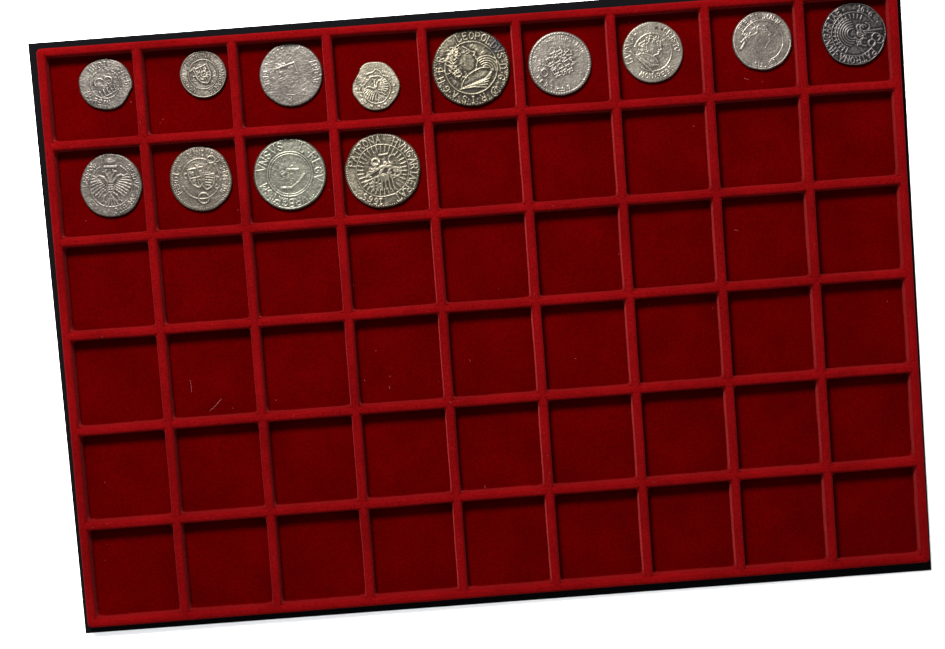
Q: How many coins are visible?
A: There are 13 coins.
